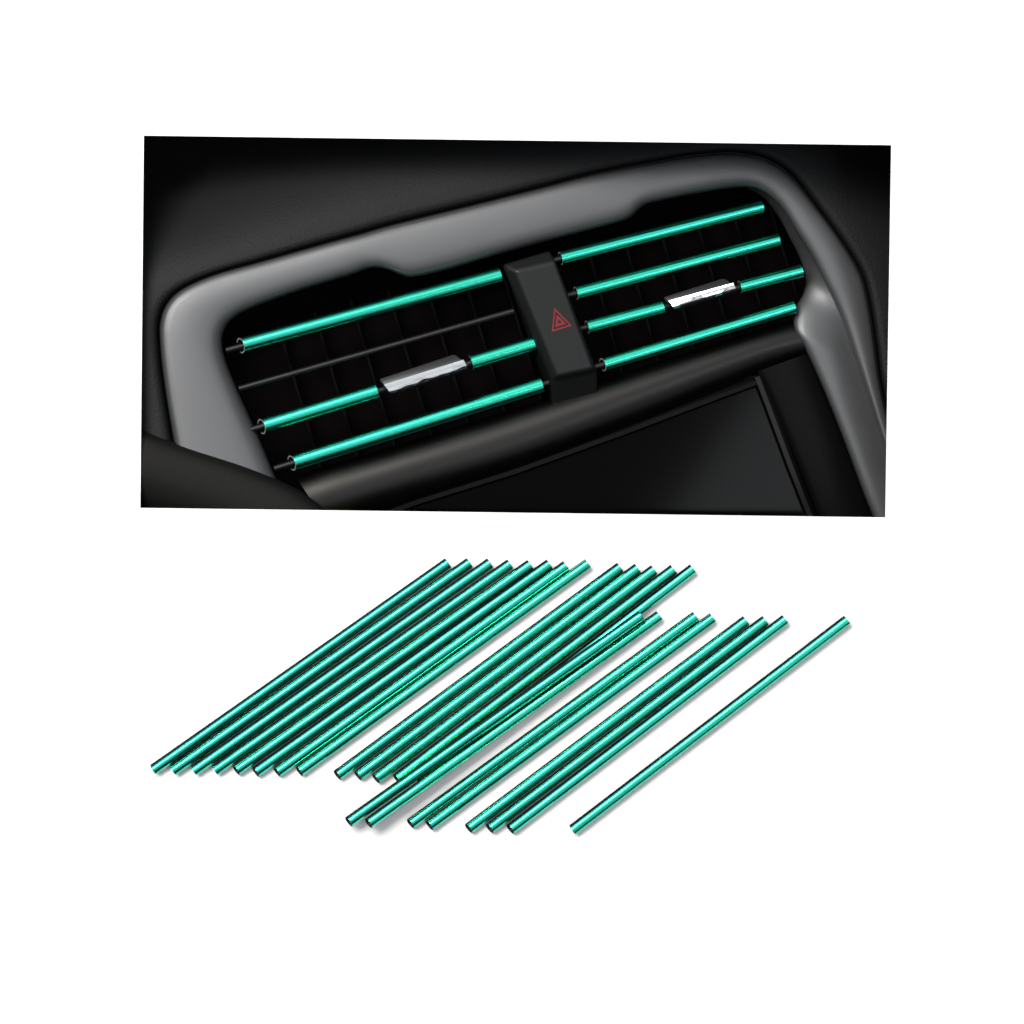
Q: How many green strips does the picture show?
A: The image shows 30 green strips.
